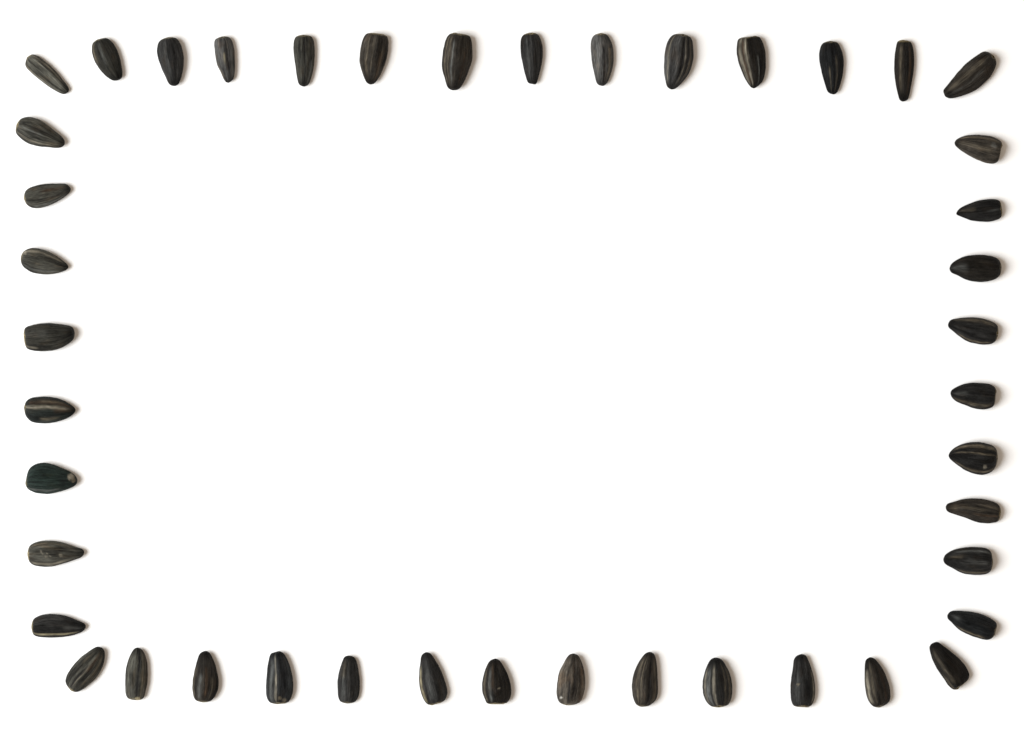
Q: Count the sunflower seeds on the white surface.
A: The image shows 44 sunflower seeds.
